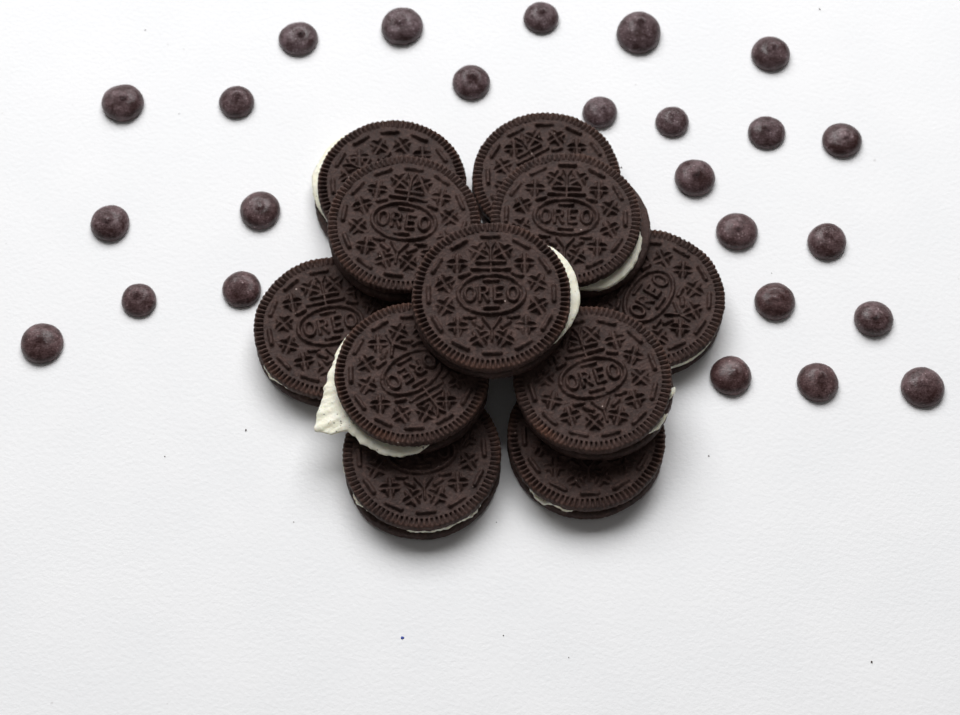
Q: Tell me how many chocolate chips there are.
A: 25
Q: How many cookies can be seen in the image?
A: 11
